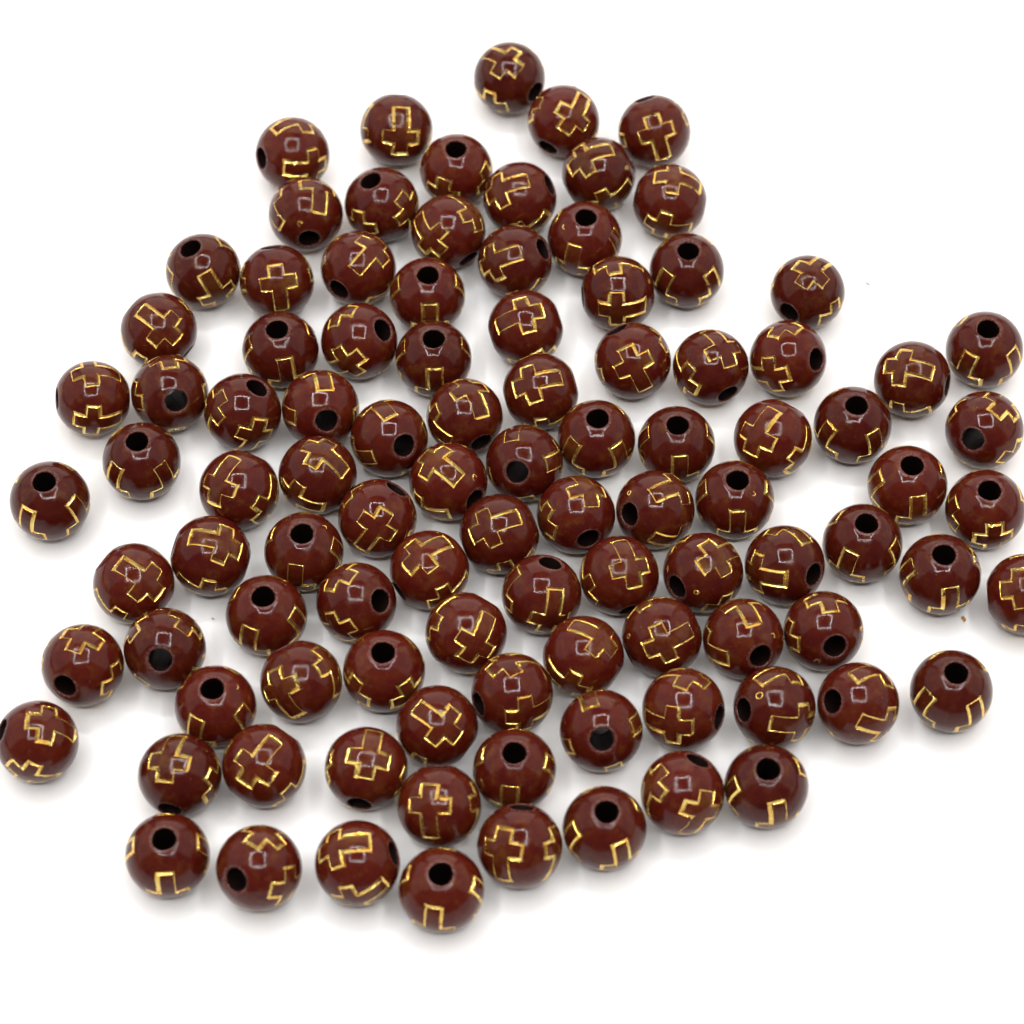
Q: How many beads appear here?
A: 100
